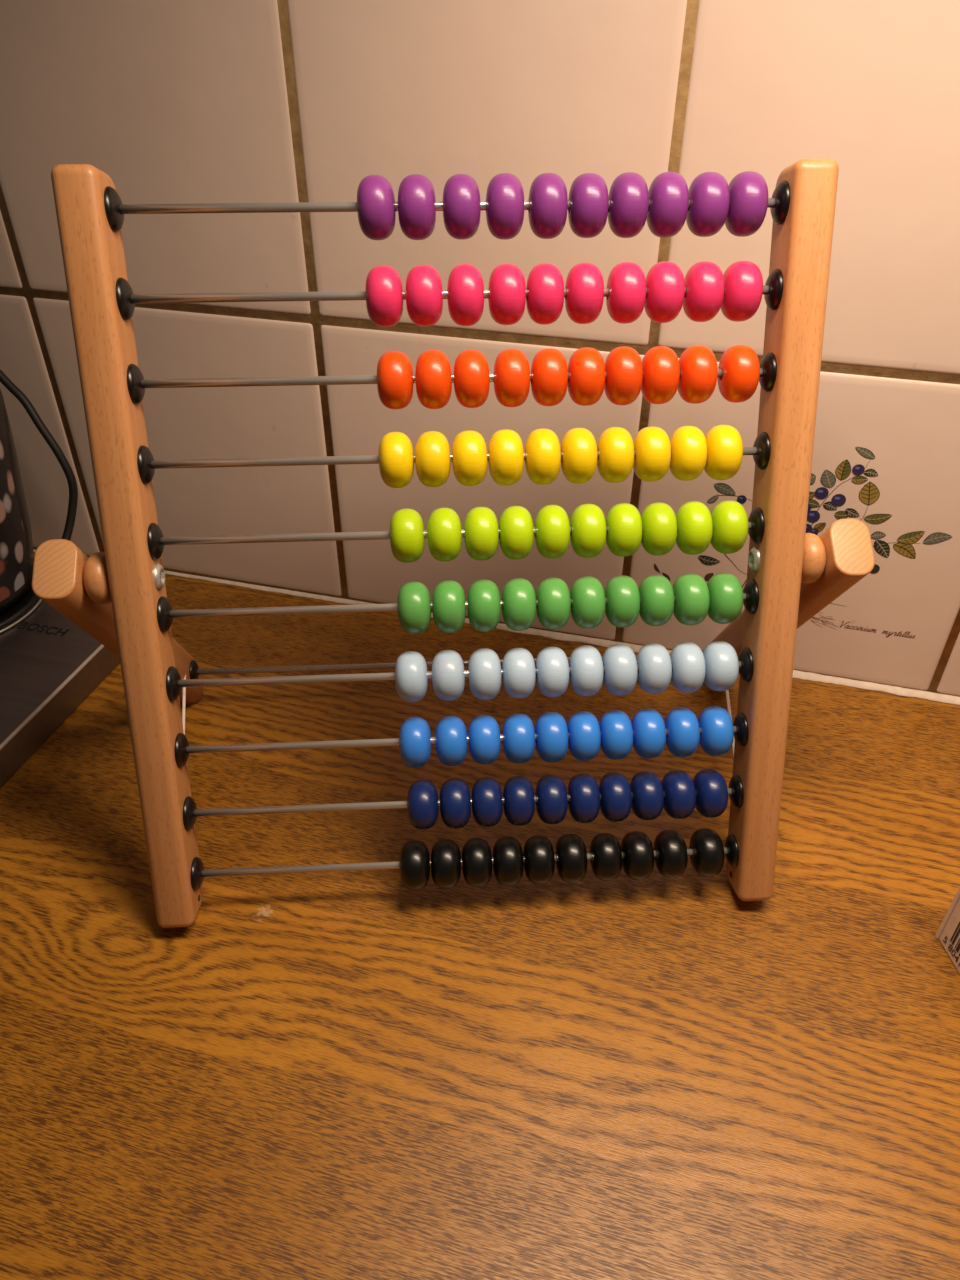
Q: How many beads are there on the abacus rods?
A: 100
